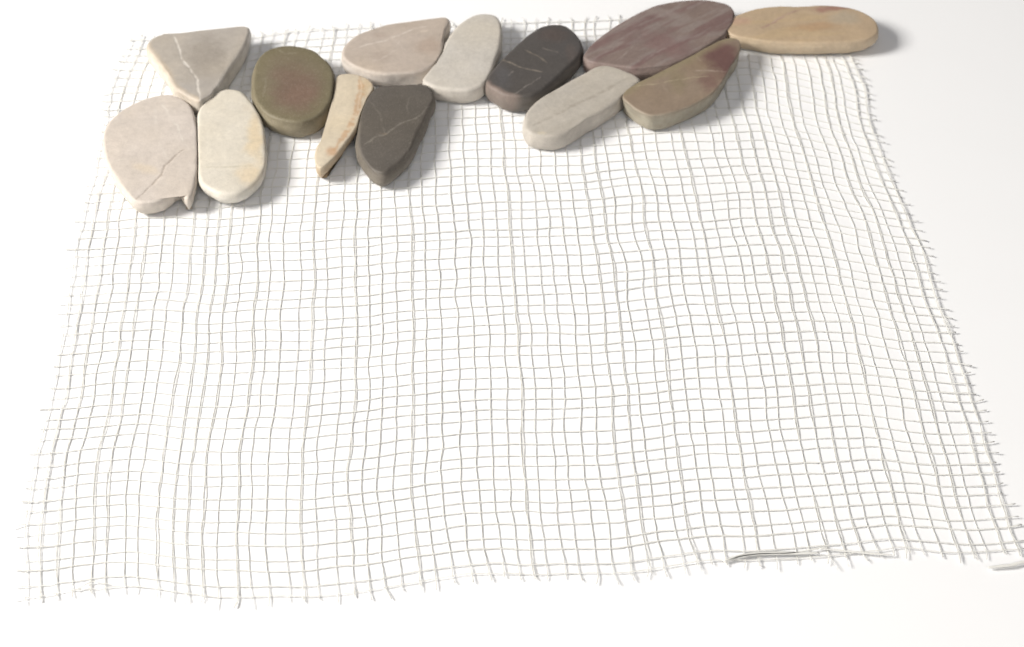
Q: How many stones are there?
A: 13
